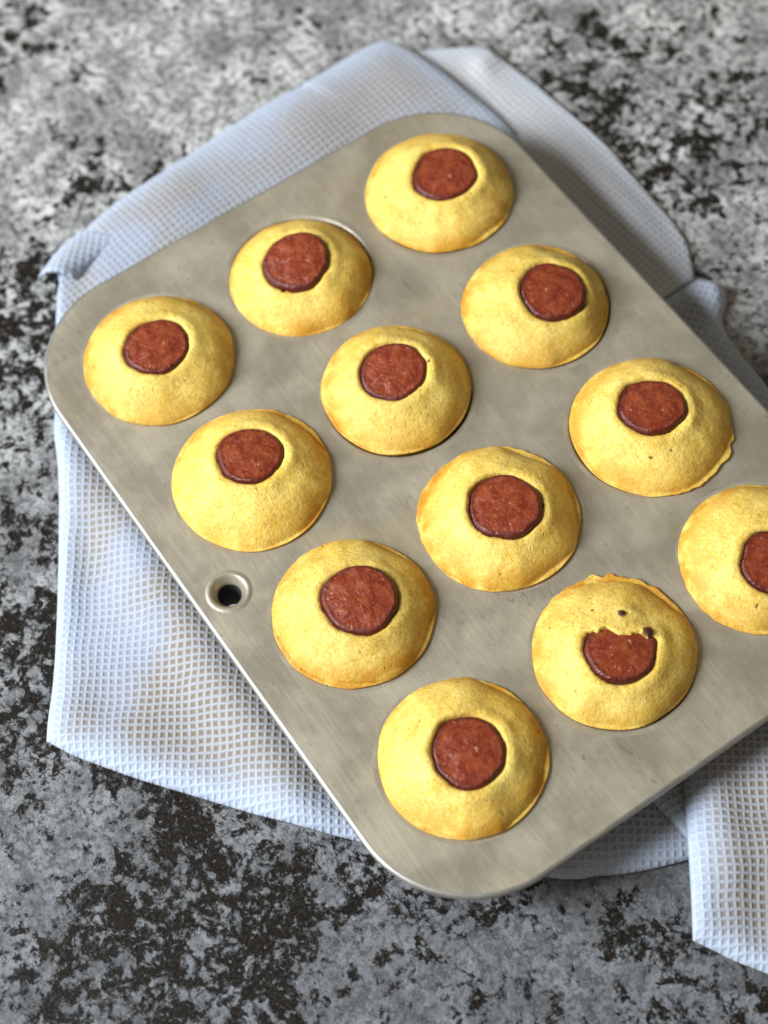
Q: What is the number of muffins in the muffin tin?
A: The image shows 12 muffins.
